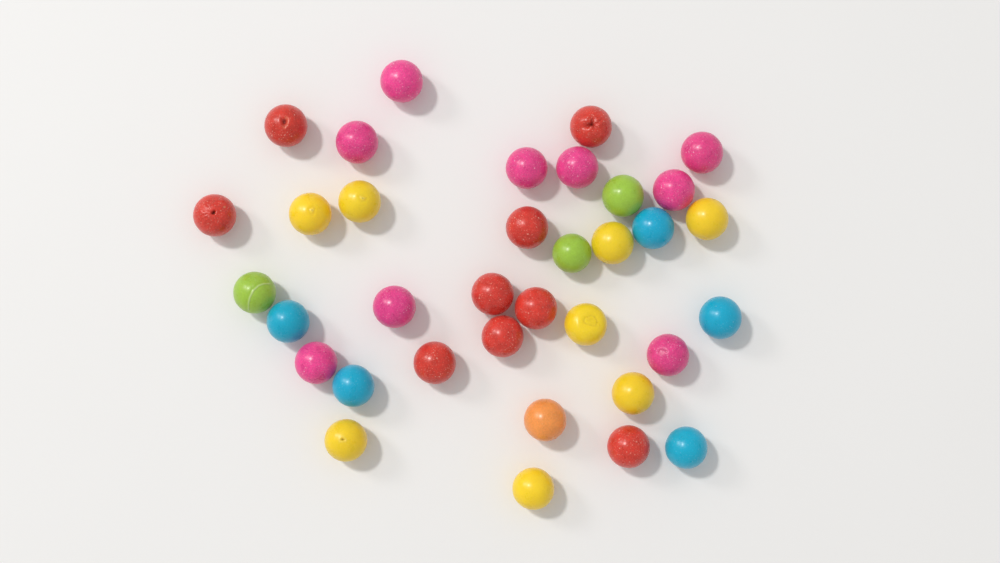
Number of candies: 35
